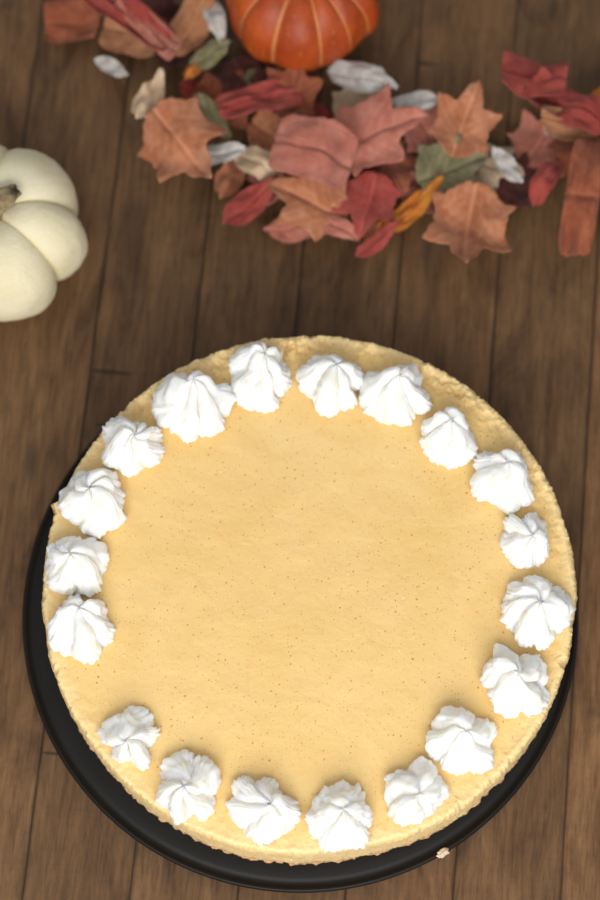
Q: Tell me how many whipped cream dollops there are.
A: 19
